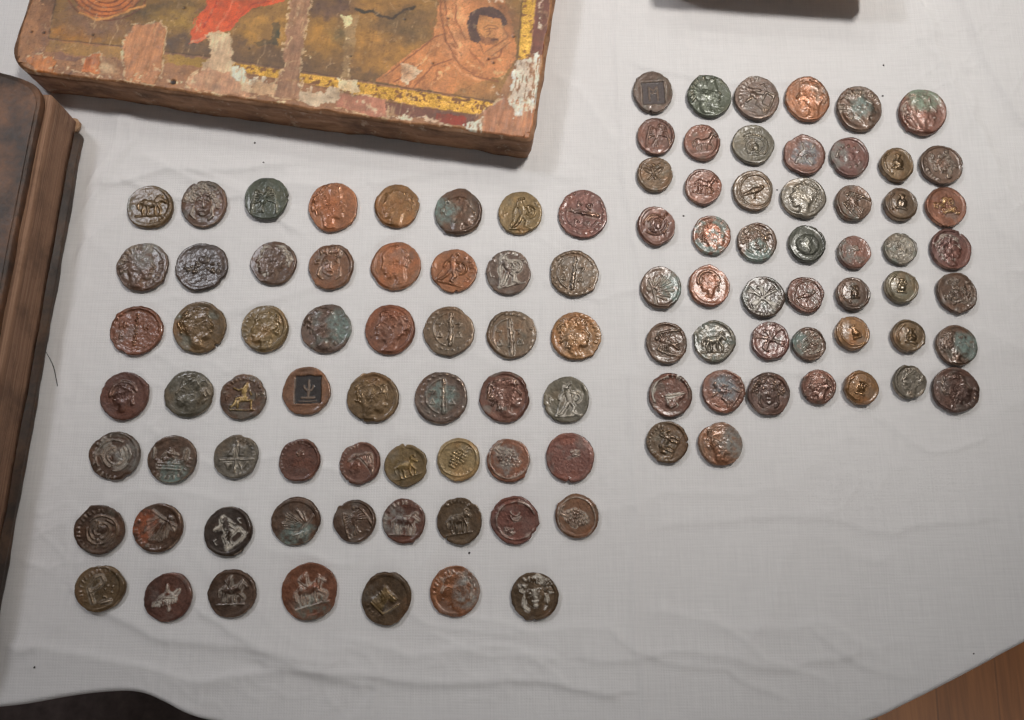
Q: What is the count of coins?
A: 107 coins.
